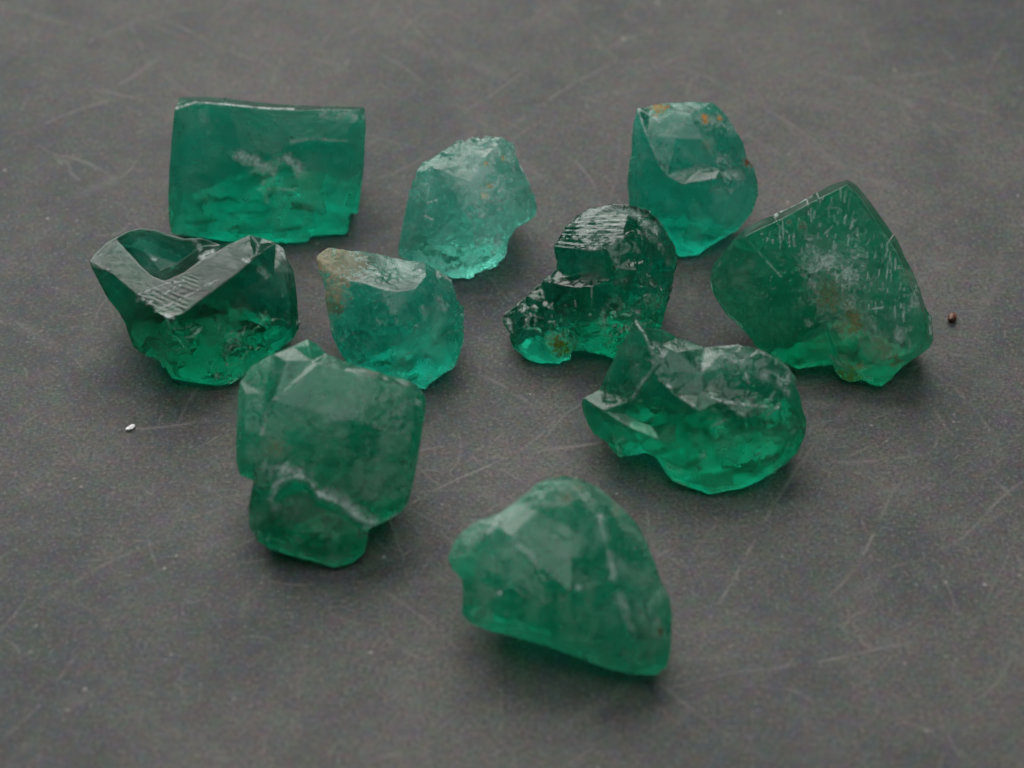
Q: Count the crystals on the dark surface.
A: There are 10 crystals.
